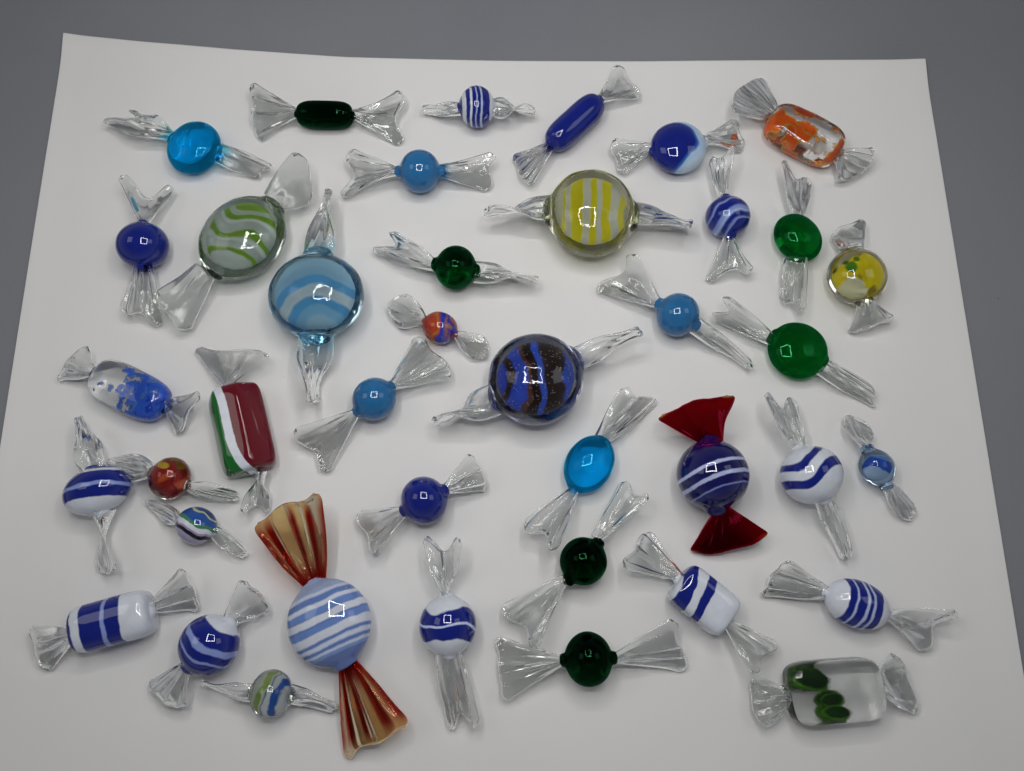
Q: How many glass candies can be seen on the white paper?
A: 40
